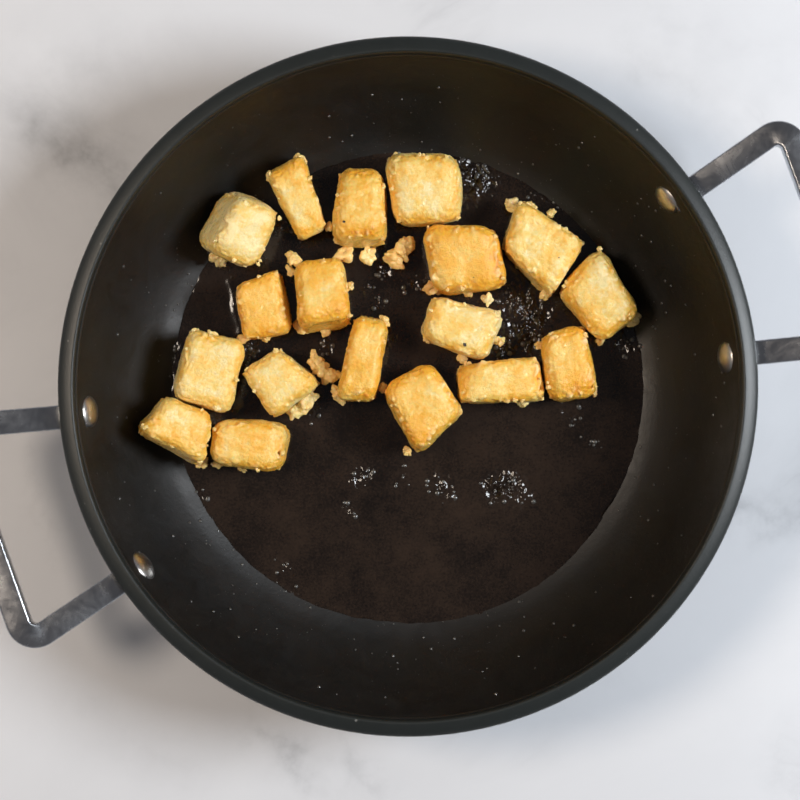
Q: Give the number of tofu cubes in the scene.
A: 18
